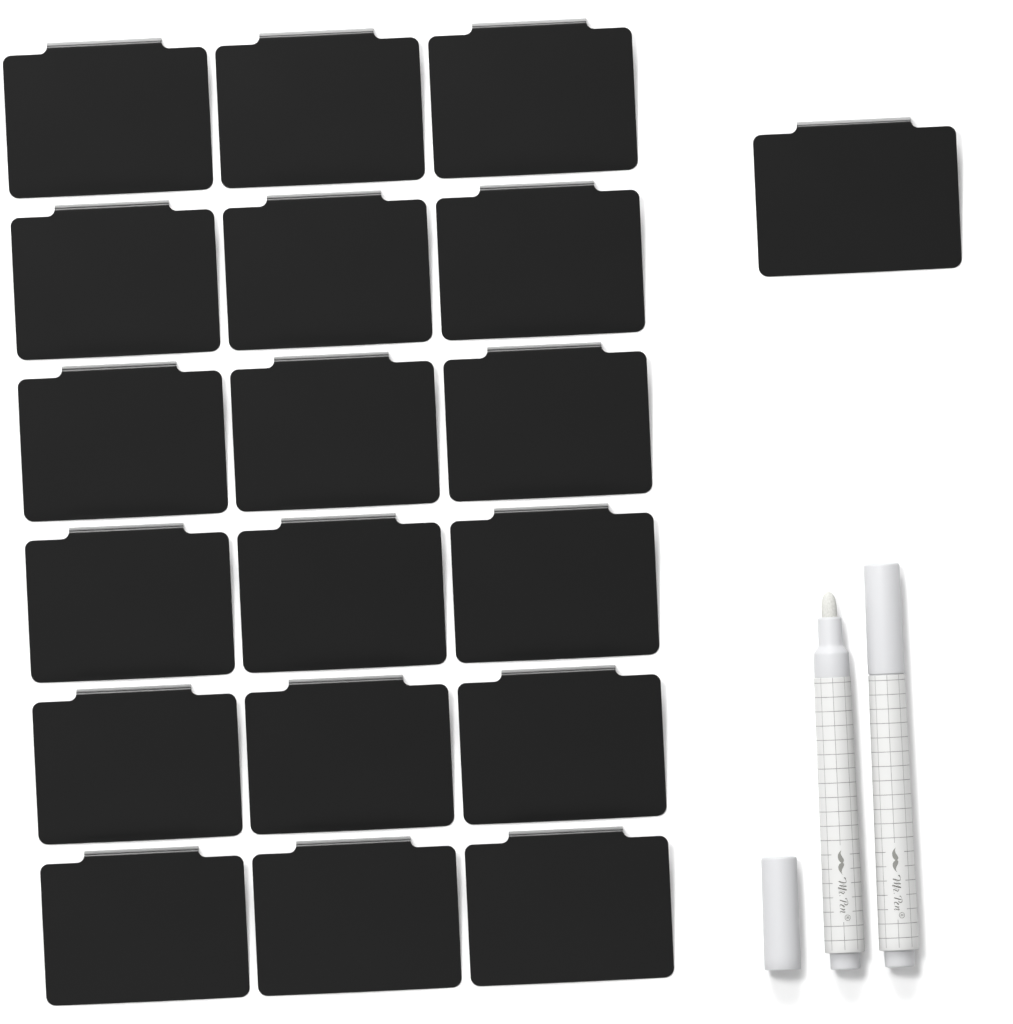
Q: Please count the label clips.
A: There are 19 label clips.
